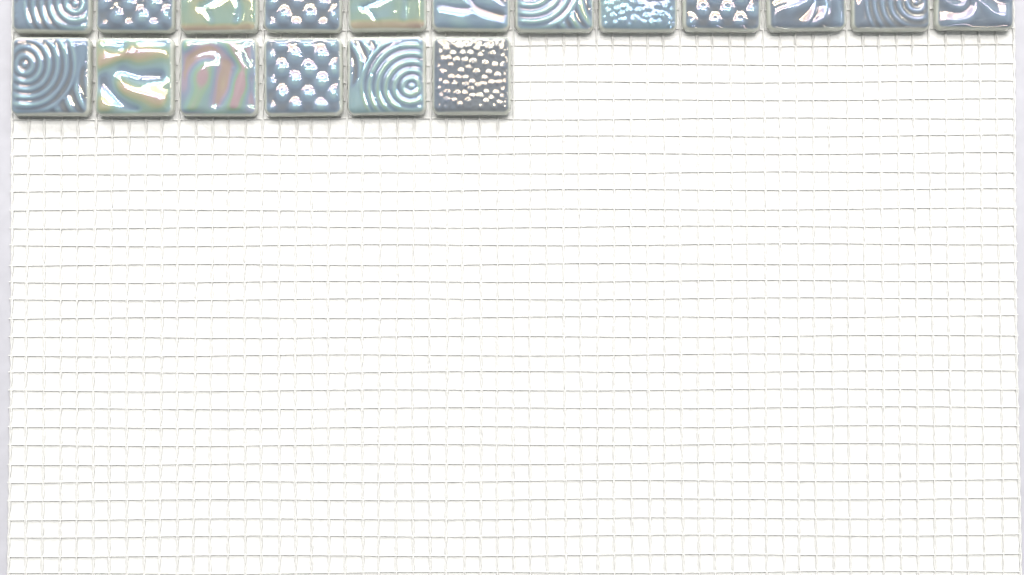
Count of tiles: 18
